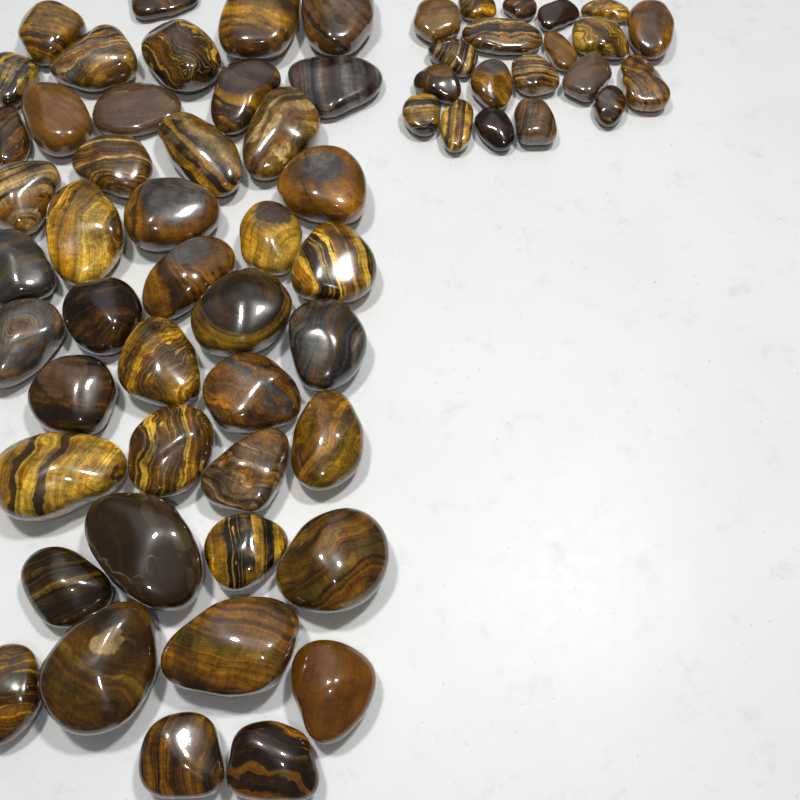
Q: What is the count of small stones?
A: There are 20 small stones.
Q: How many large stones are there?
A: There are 44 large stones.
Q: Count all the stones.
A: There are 64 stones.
